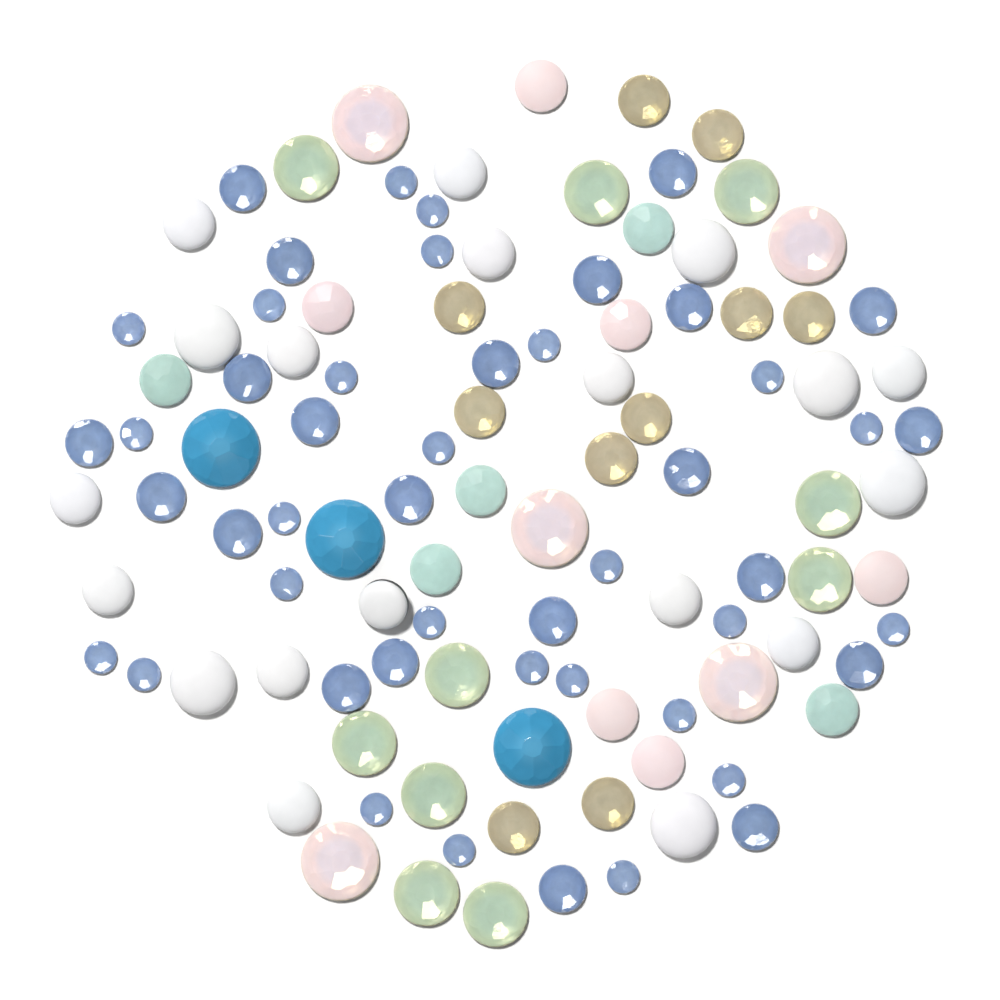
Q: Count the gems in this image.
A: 106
